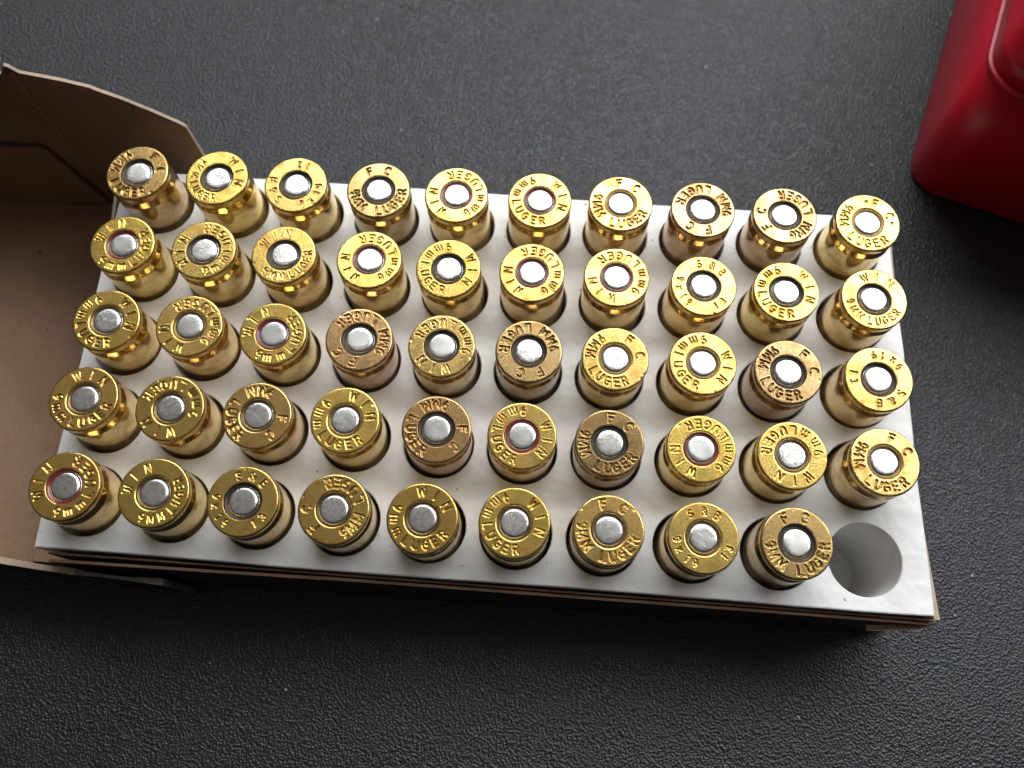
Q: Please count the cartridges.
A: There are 49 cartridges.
